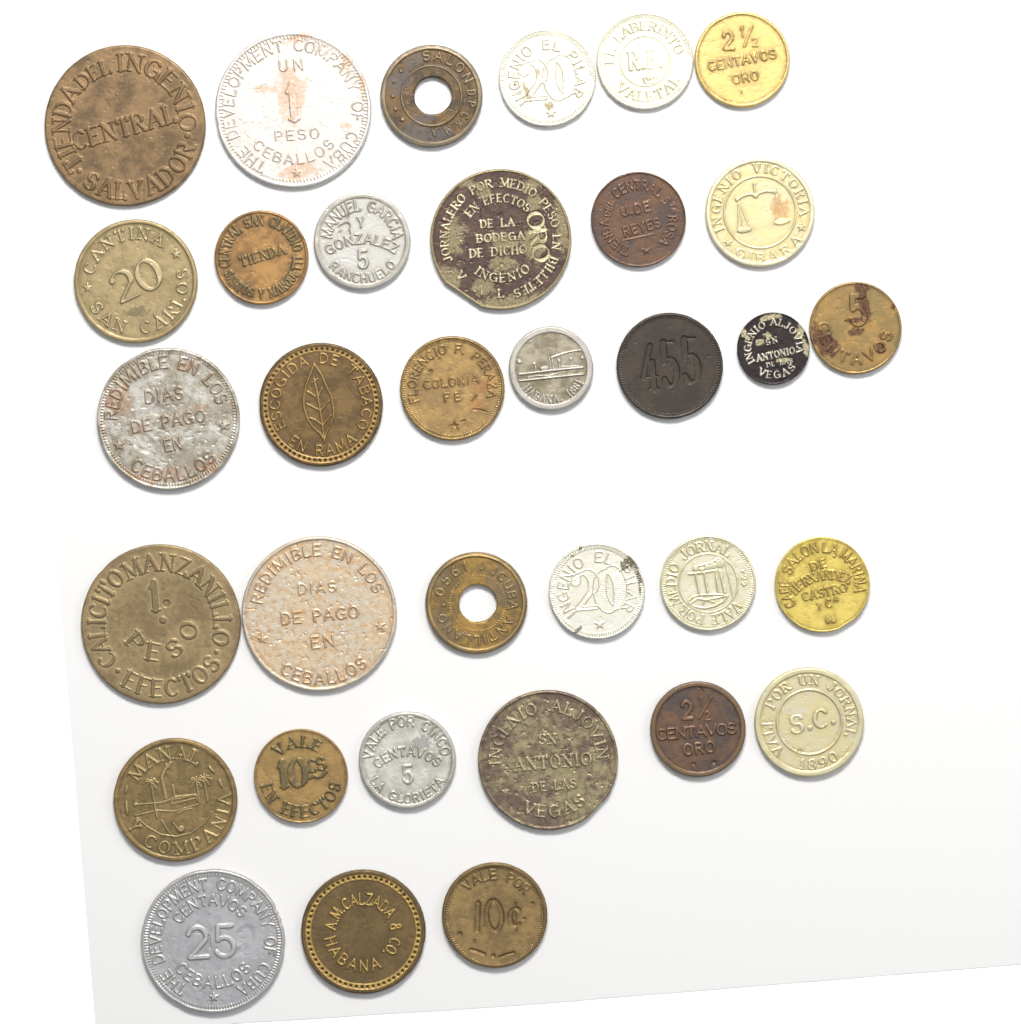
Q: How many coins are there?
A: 34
